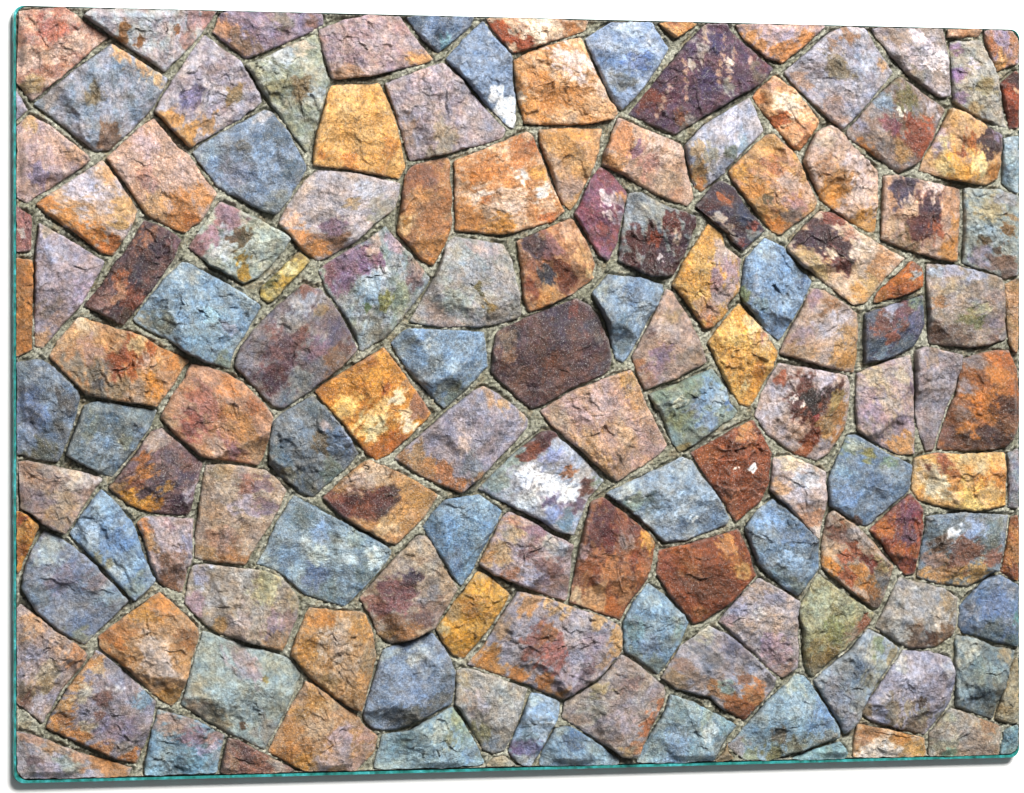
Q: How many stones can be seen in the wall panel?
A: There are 144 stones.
